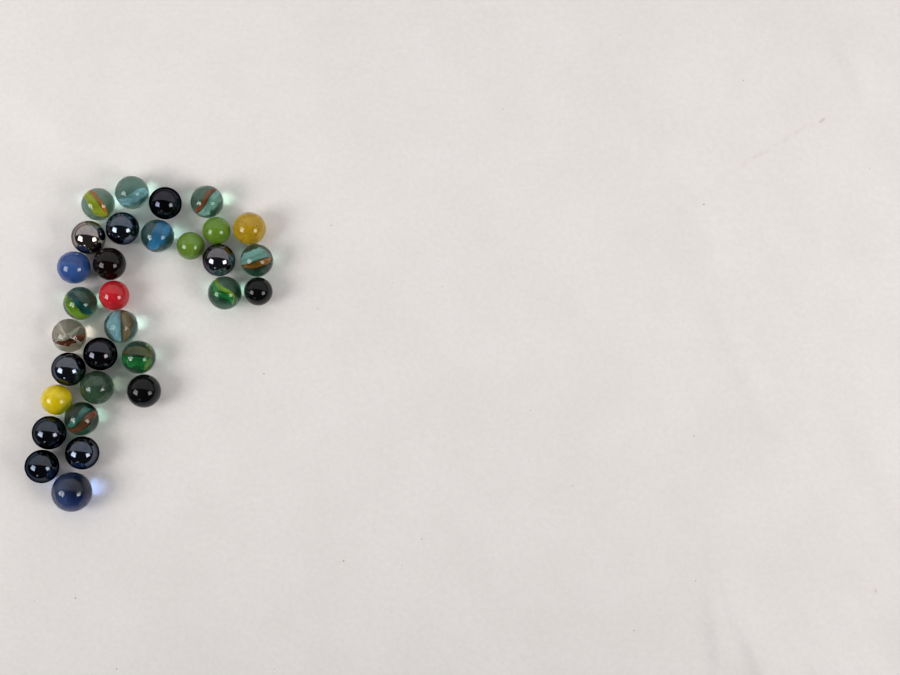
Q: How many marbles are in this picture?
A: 31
